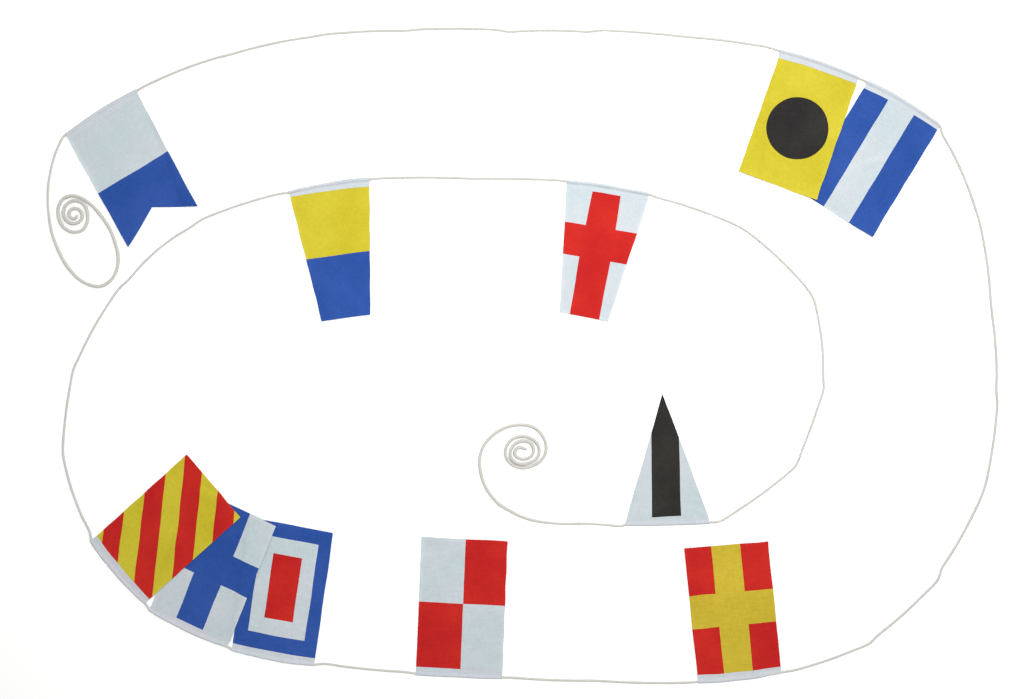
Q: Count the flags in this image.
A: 11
